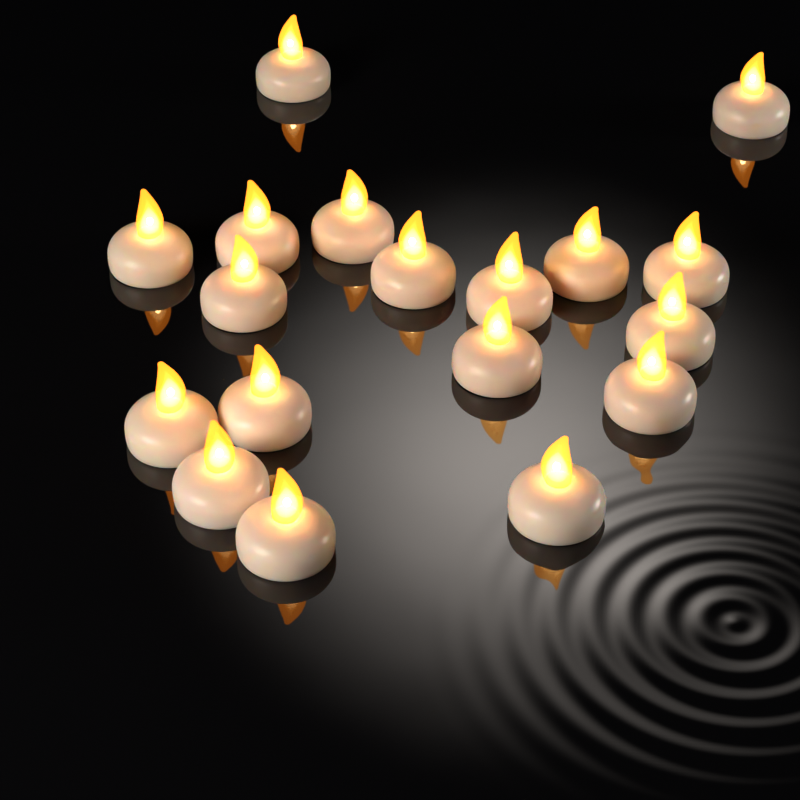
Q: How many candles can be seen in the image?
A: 18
